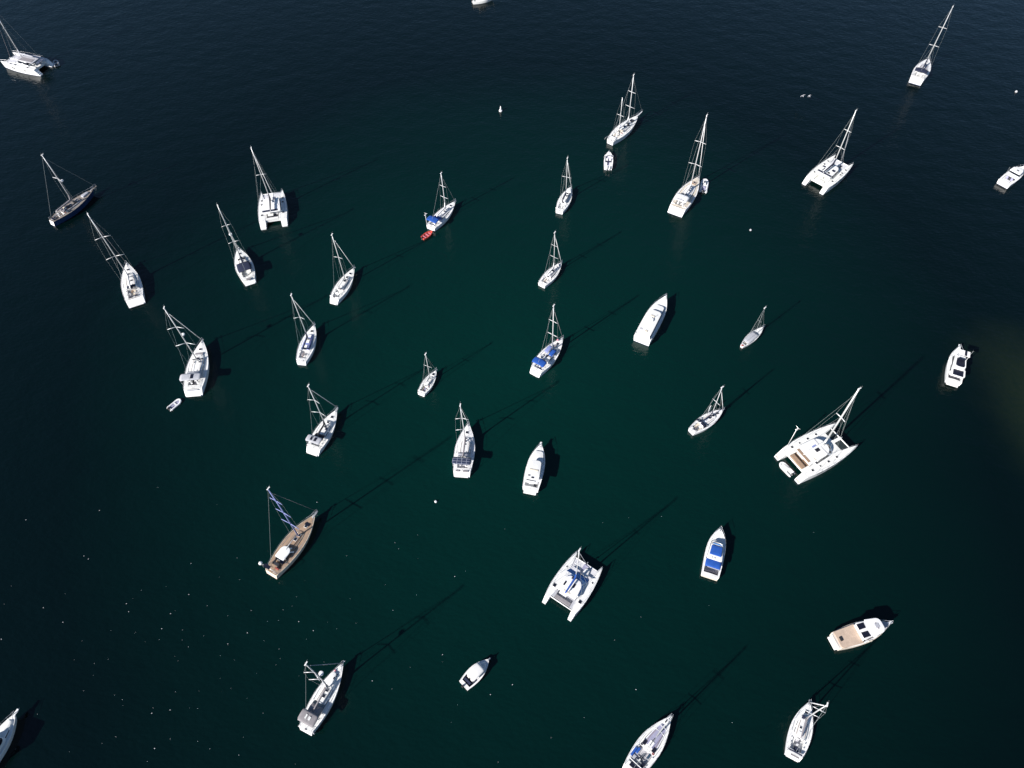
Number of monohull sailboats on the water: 22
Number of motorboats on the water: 10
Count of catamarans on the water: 5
